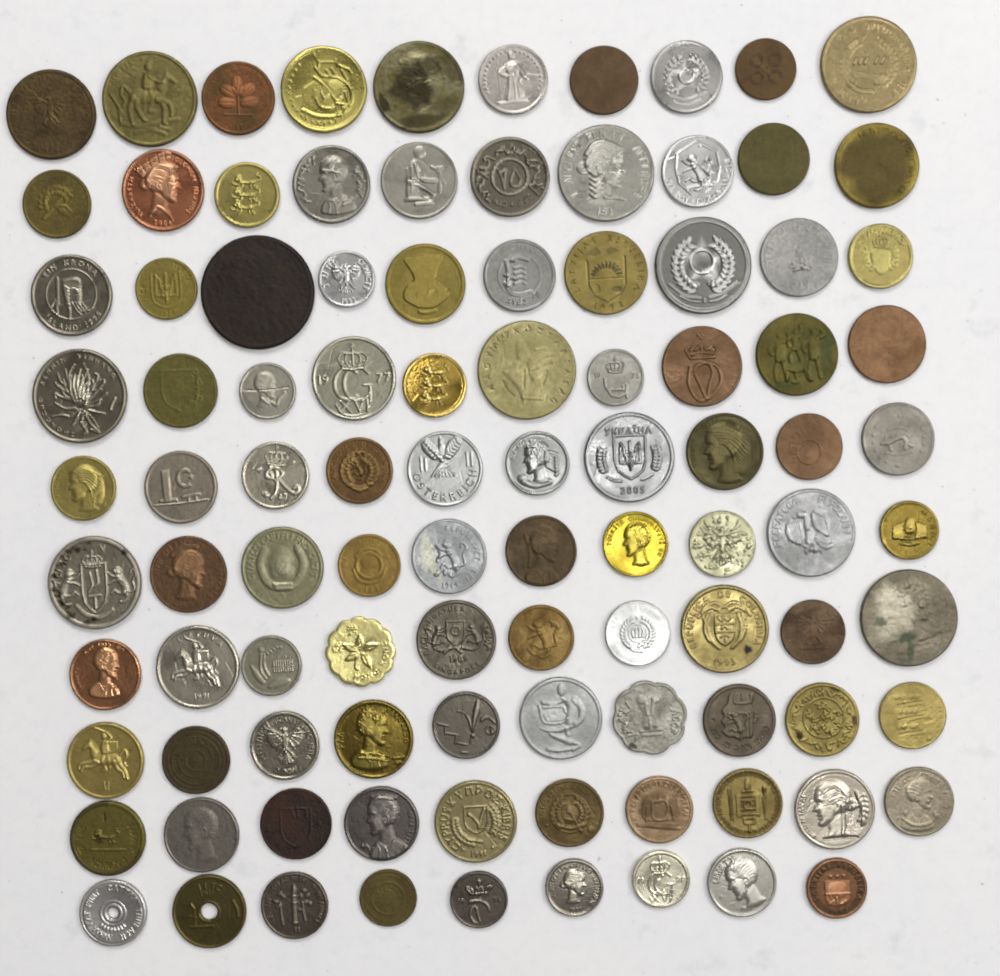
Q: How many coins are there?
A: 99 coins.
